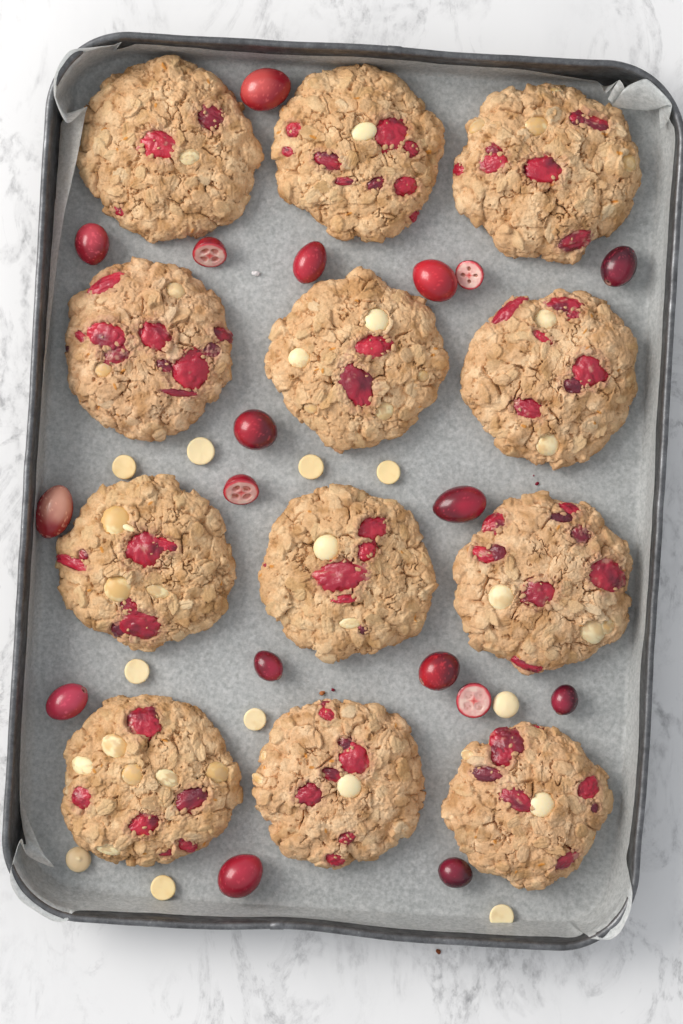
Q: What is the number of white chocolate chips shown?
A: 10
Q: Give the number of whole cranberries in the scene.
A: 14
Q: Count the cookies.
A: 12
